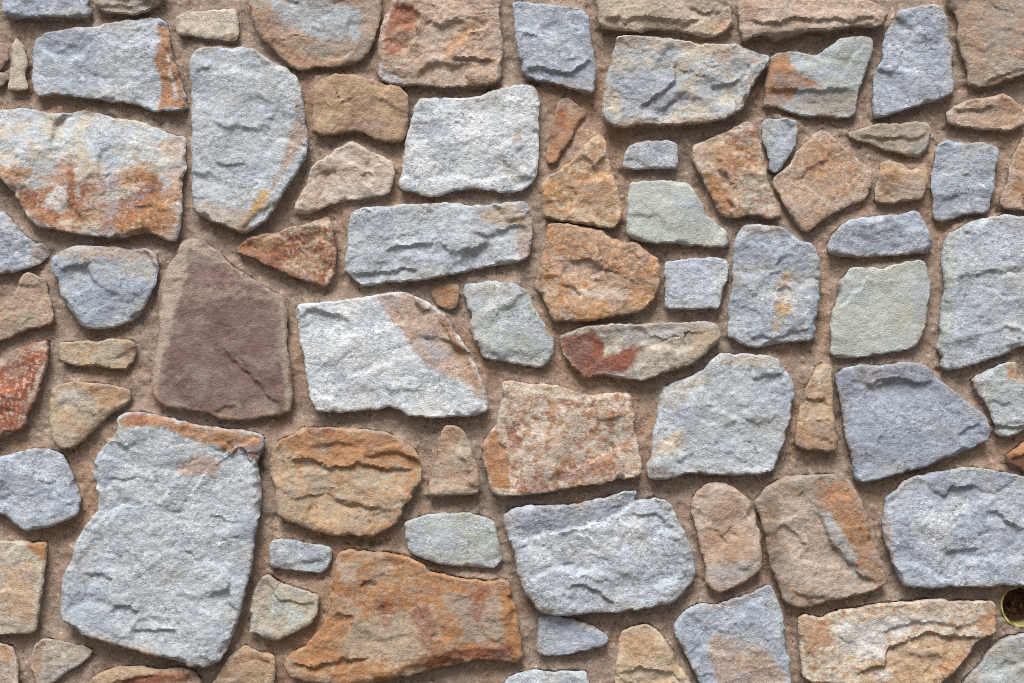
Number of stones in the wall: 81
